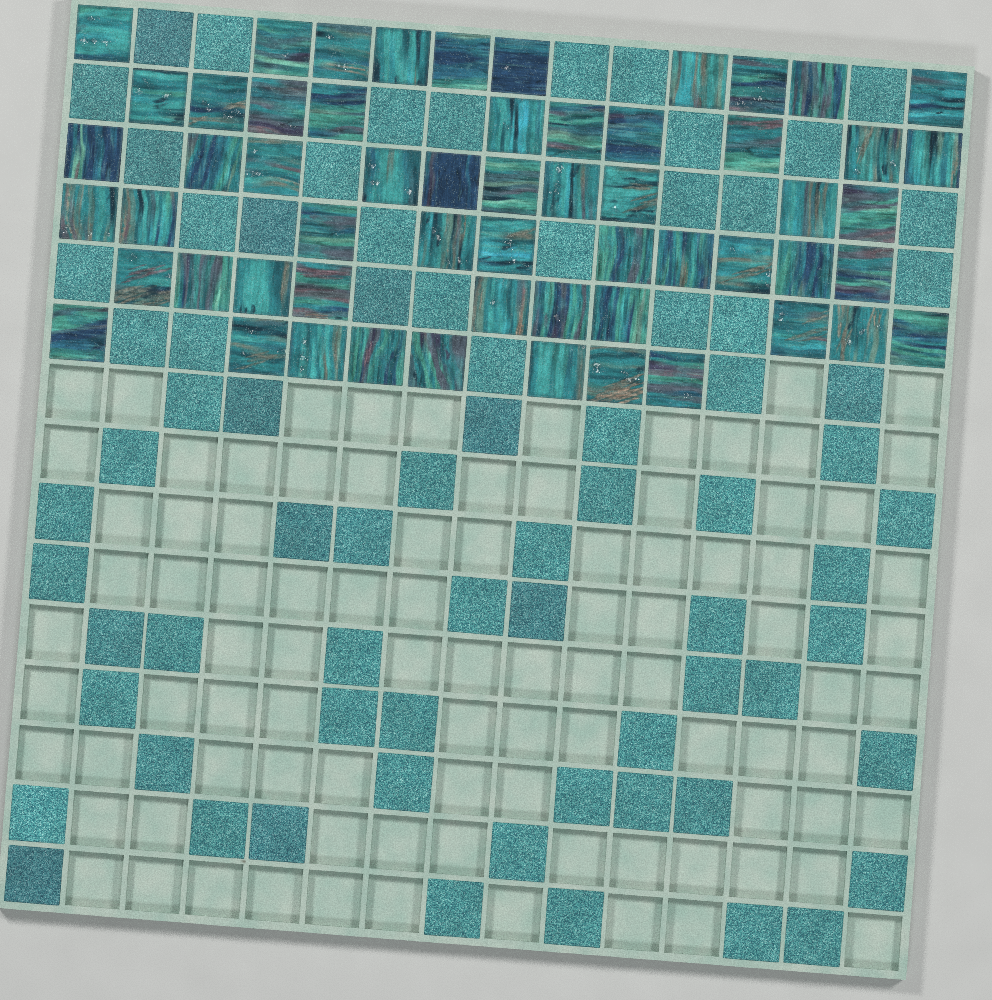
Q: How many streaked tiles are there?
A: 58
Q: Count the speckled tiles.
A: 75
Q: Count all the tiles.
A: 133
